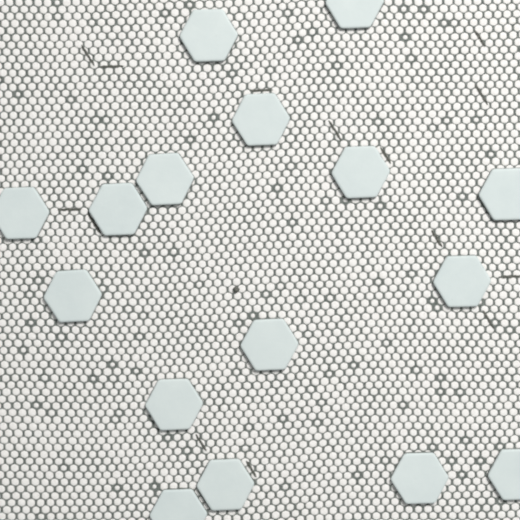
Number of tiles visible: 16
